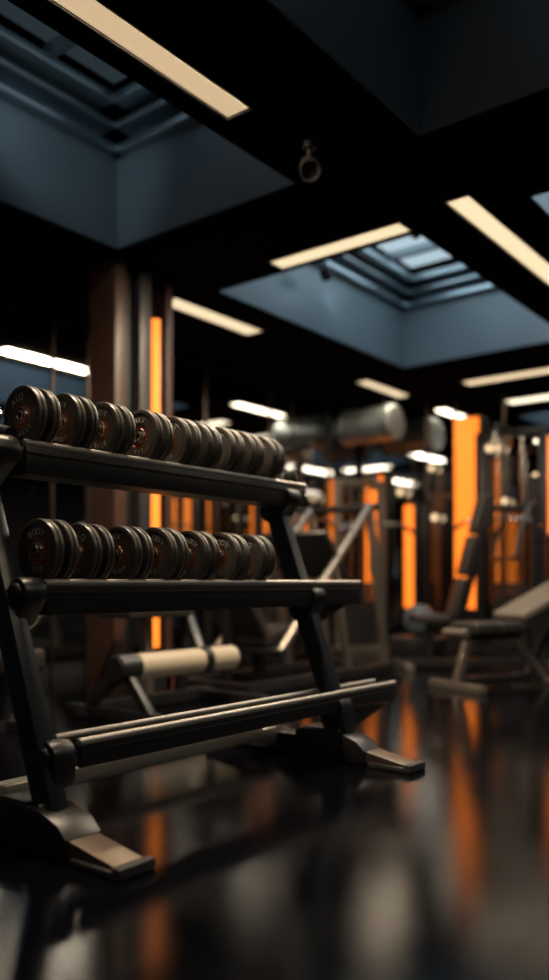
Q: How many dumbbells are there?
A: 16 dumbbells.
